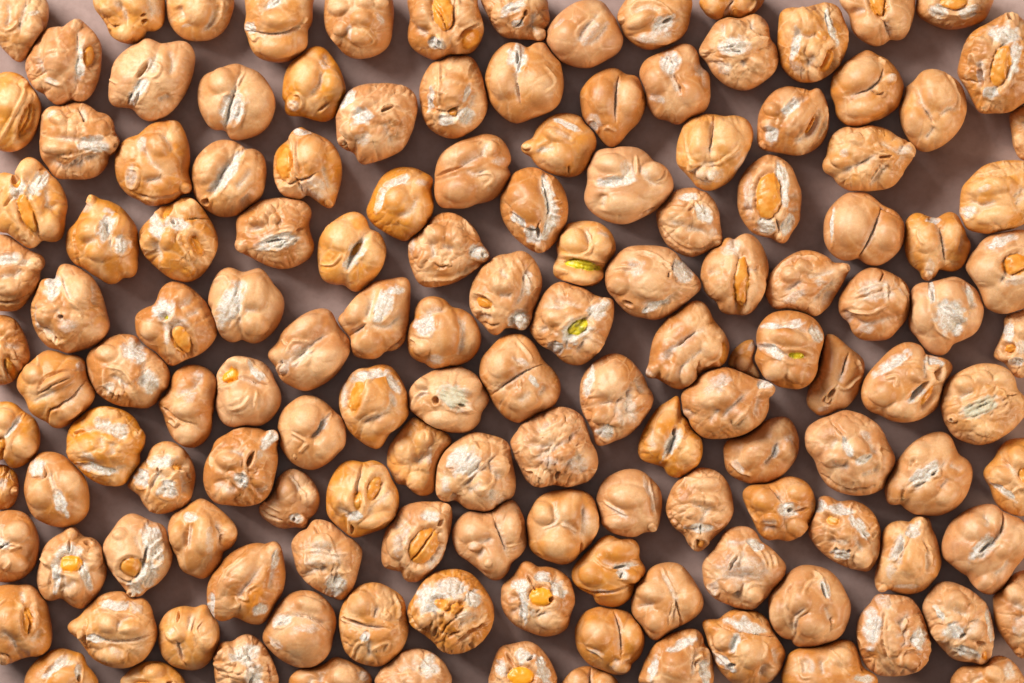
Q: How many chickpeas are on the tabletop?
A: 142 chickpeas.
